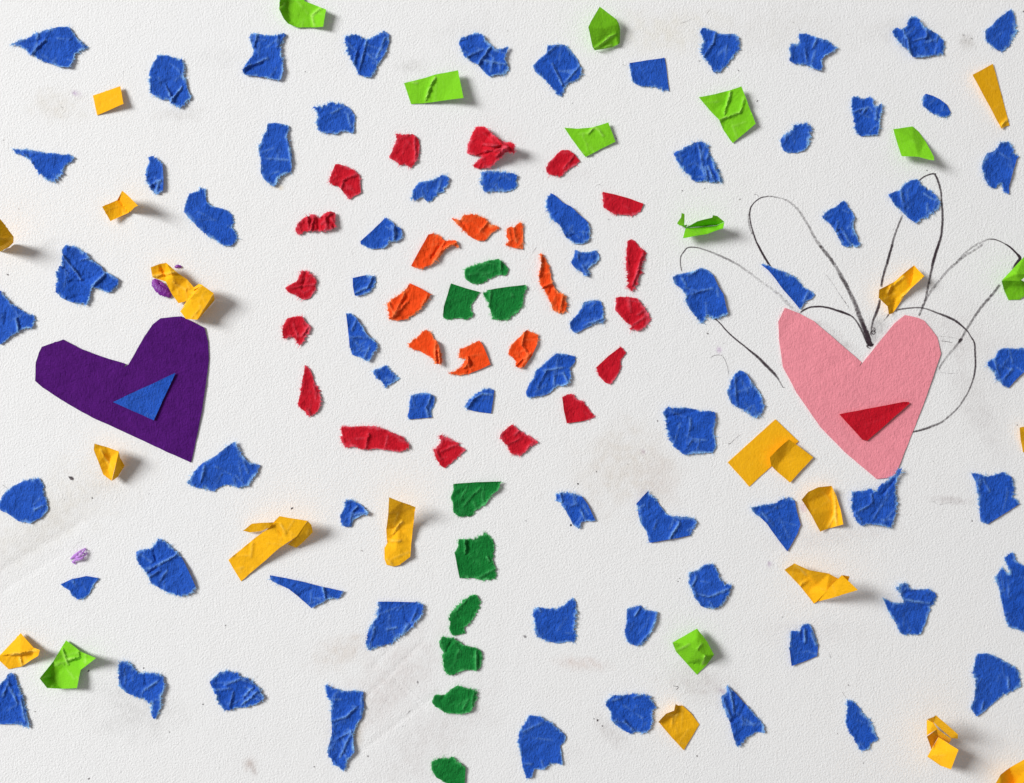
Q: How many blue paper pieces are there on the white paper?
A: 70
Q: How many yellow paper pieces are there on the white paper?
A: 17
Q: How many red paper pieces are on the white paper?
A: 17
